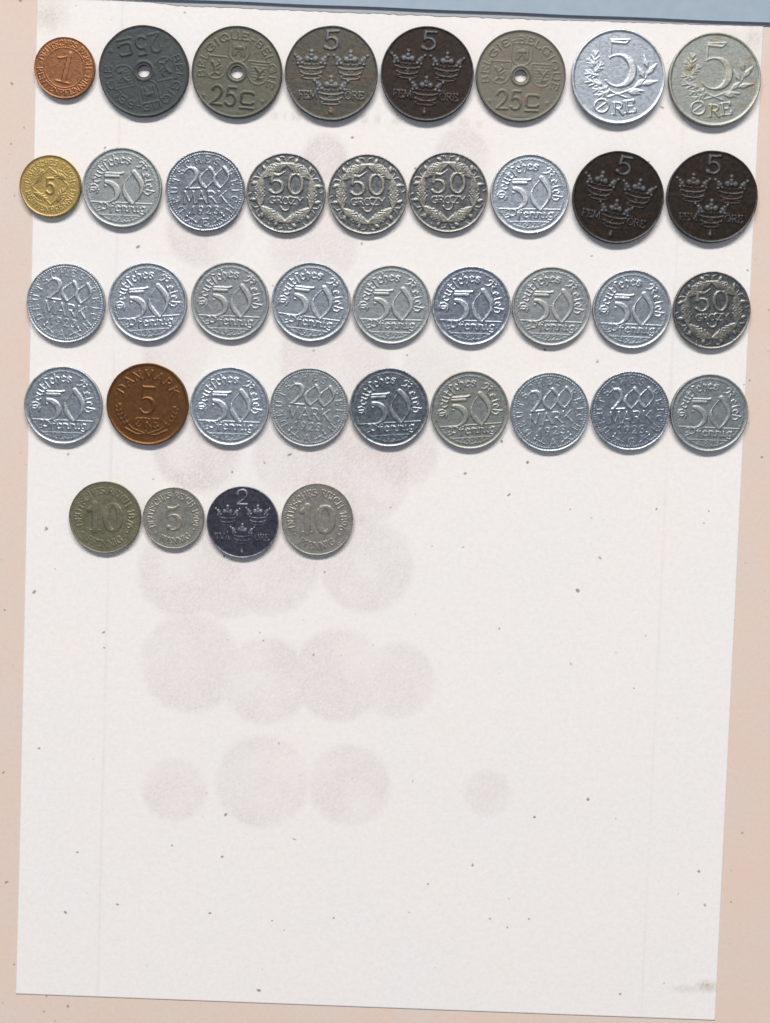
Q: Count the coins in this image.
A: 39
